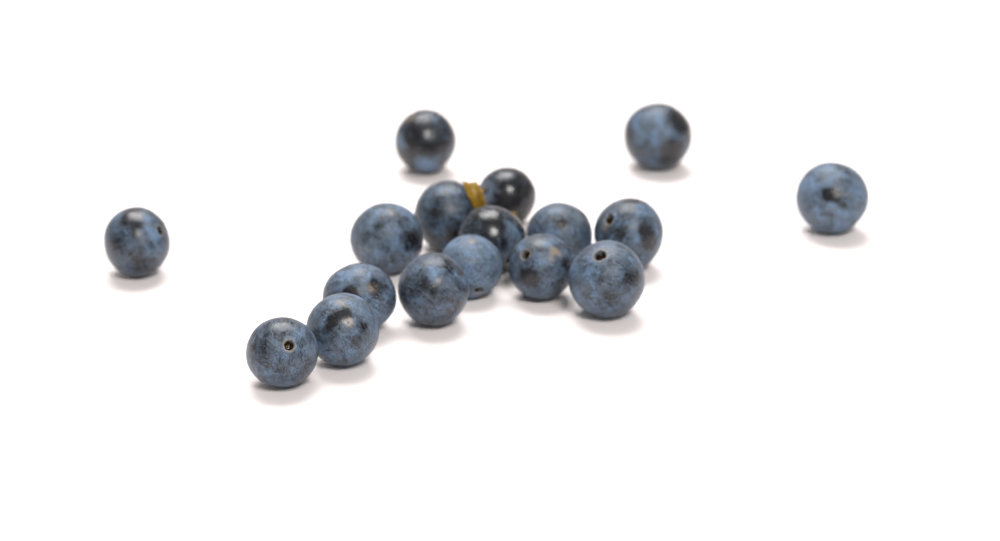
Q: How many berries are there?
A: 17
